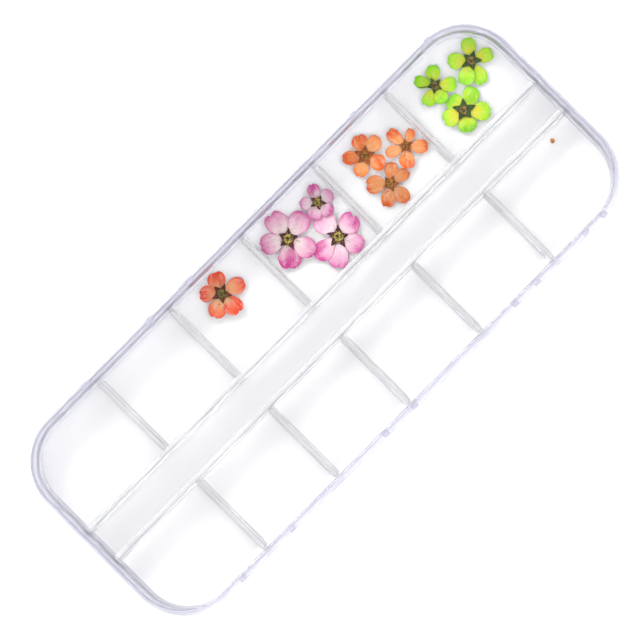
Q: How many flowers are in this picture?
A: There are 10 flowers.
